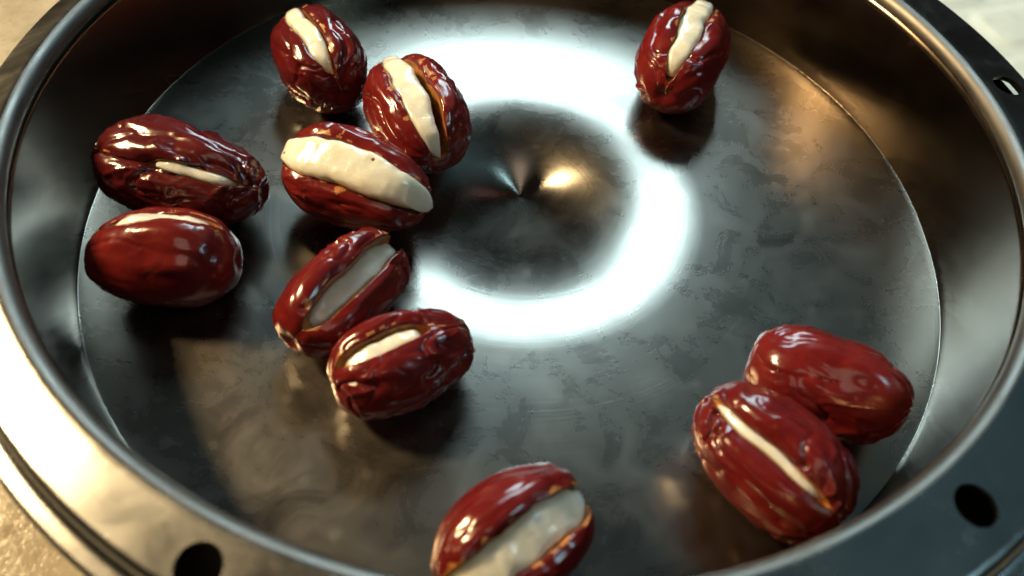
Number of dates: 11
